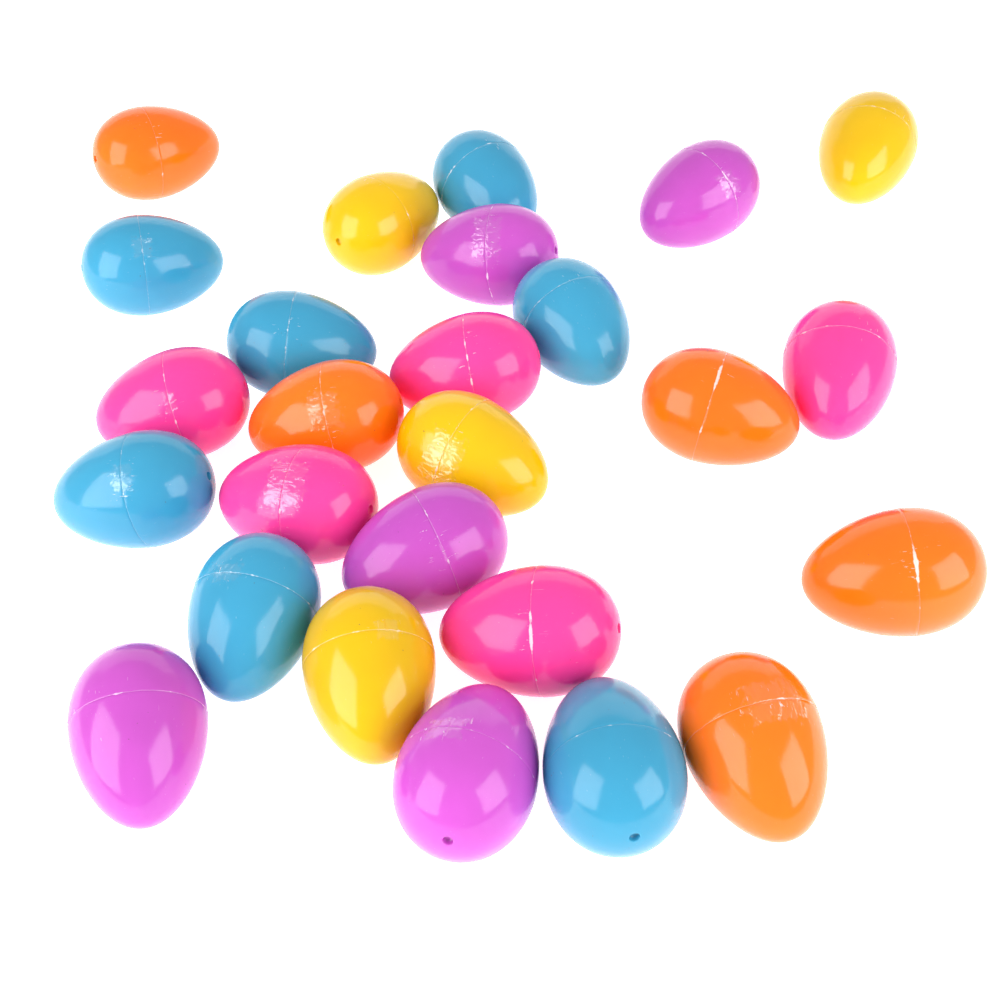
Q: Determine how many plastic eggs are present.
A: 26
